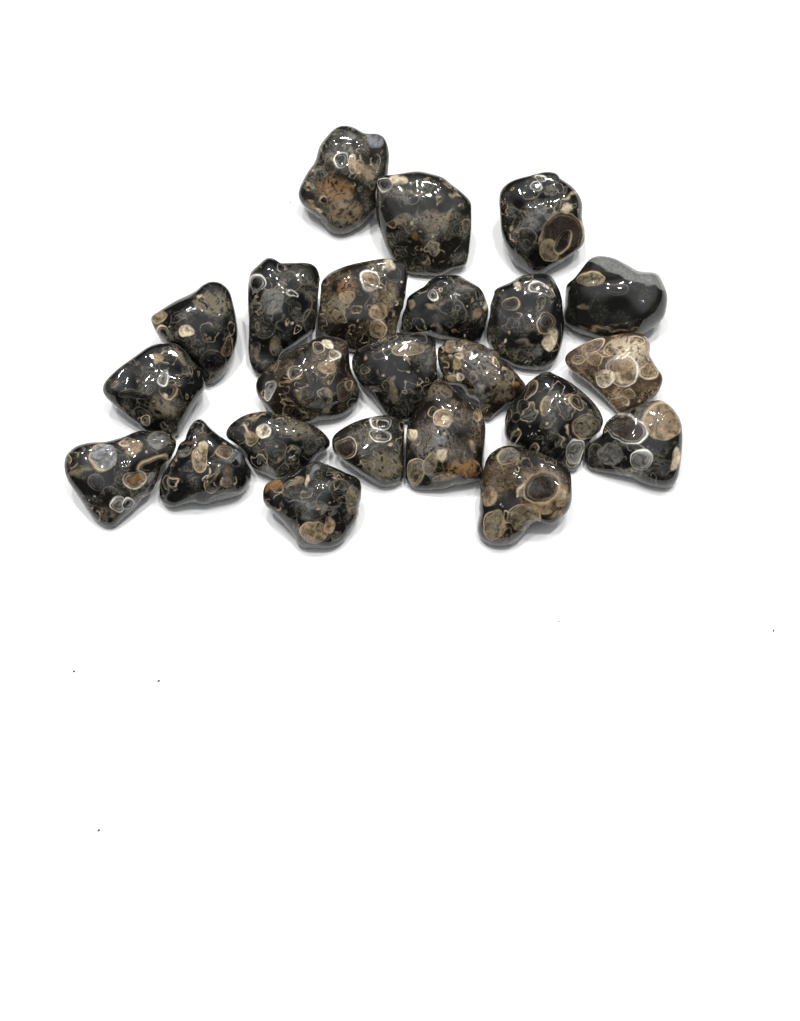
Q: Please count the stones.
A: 23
